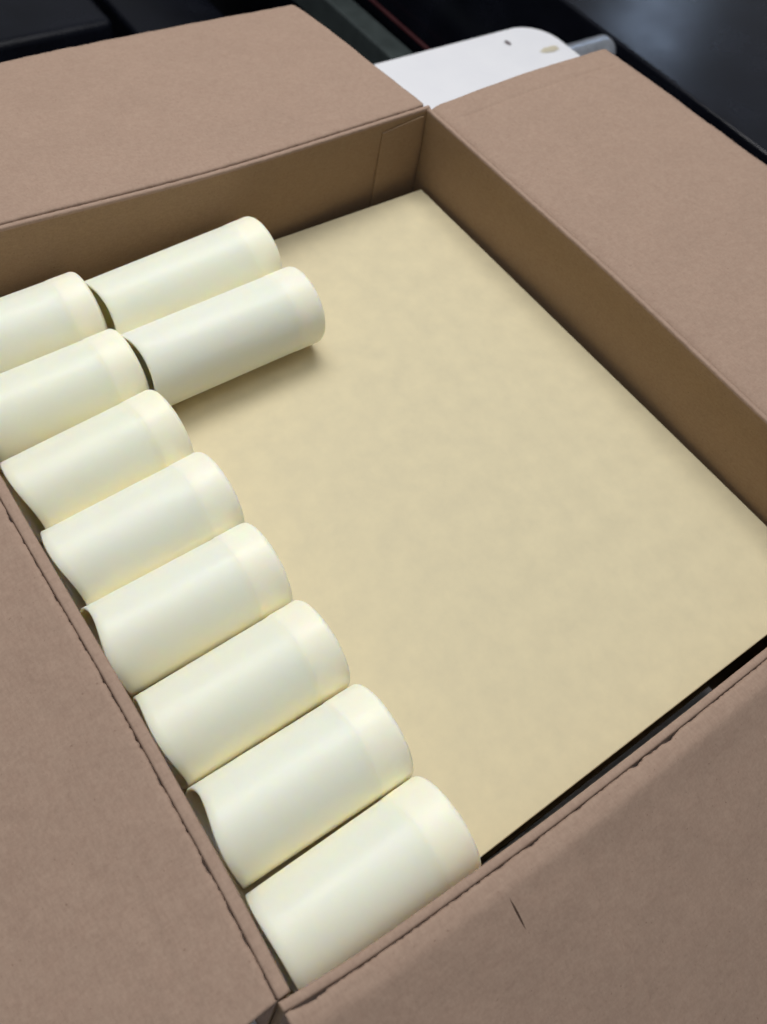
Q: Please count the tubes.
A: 10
